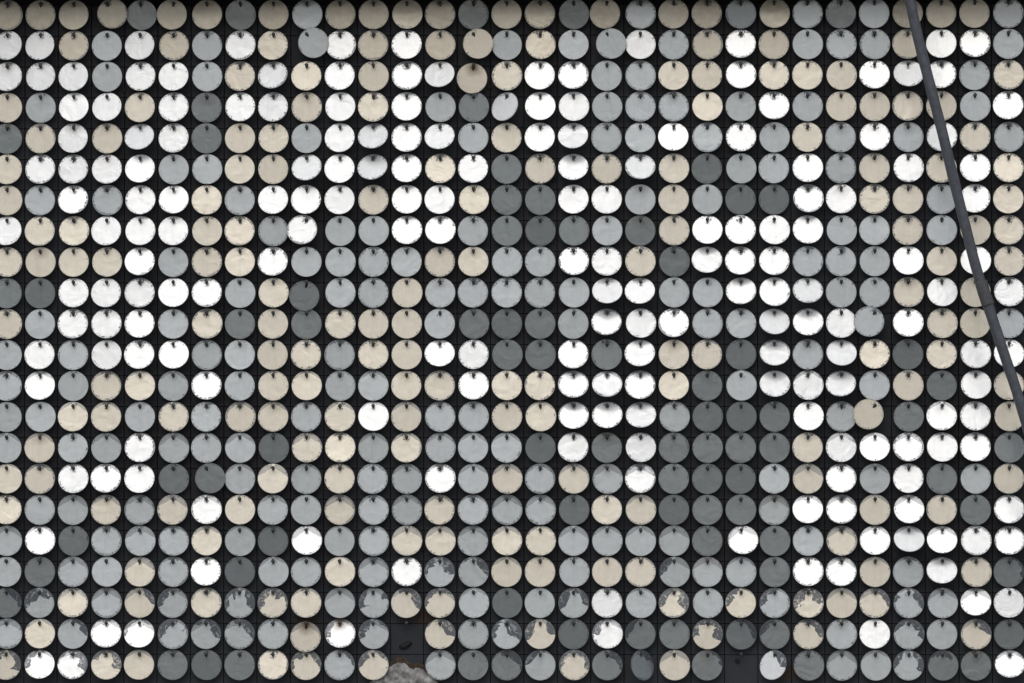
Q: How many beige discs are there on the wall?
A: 200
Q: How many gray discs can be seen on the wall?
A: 200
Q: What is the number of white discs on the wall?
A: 193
